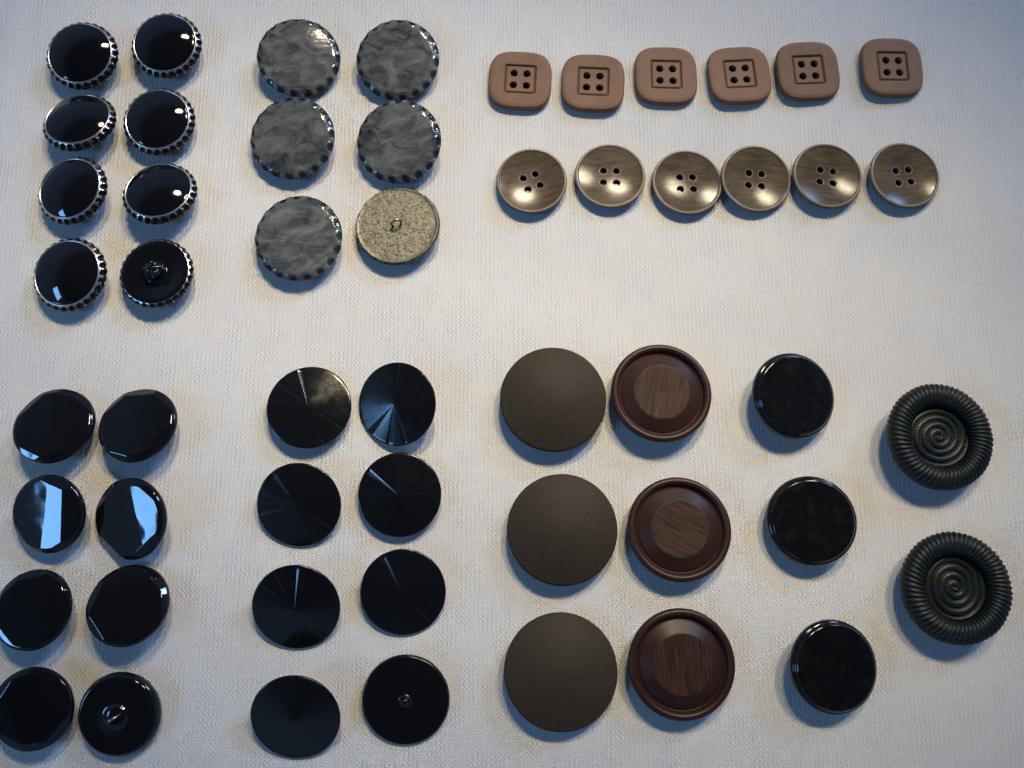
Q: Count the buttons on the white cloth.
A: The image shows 53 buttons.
